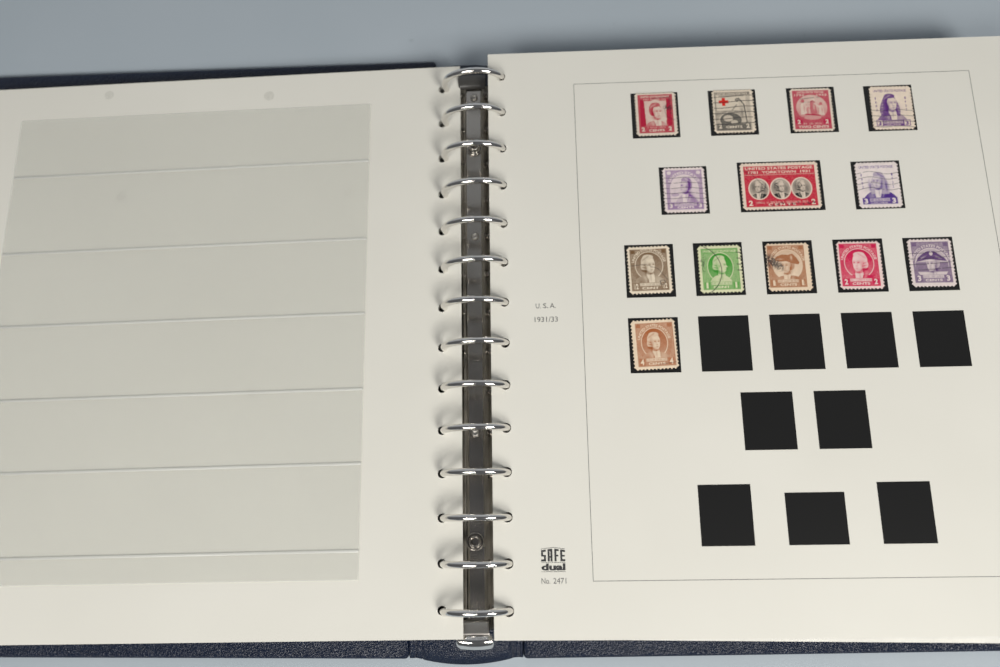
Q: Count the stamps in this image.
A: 13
